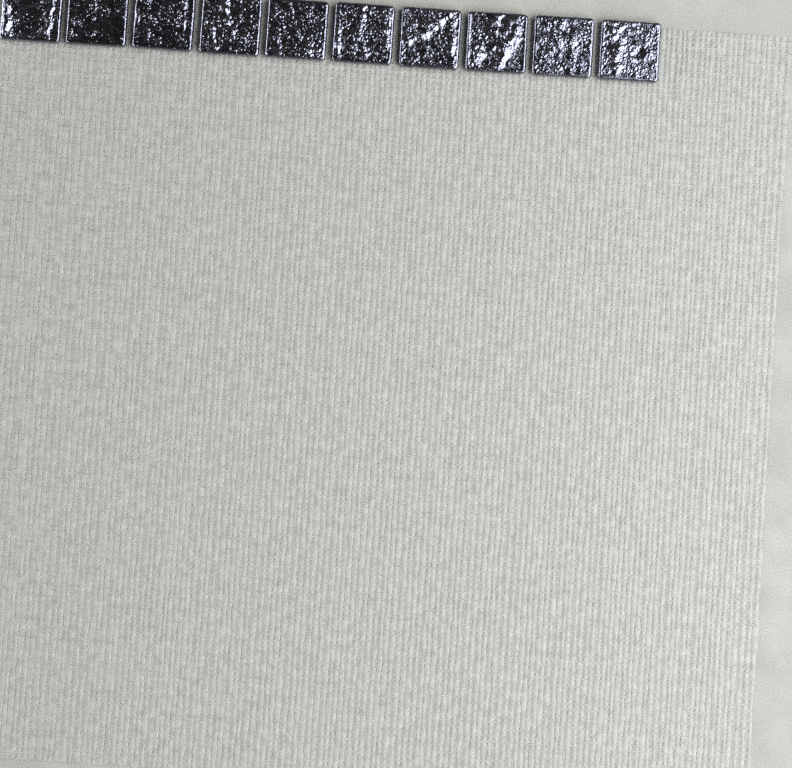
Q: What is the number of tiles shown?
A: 10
